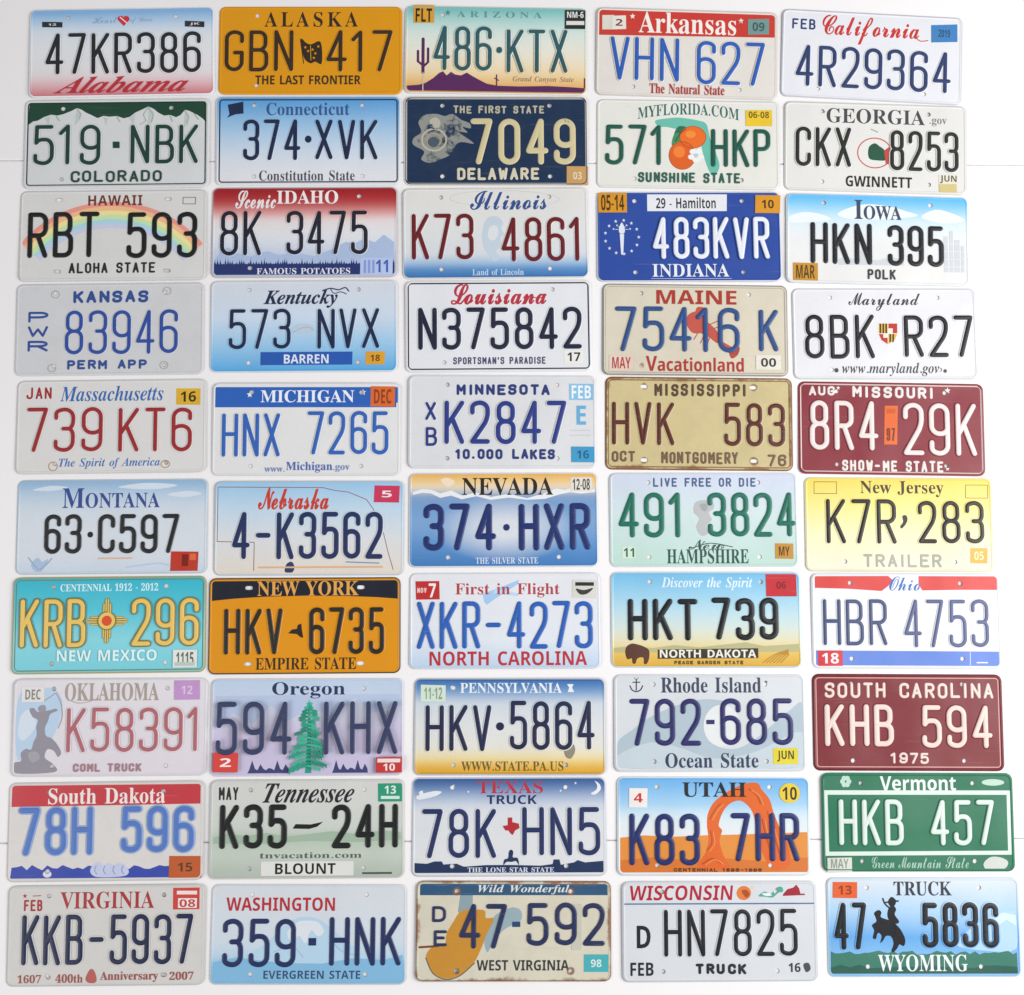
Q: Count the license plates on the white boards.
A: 50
